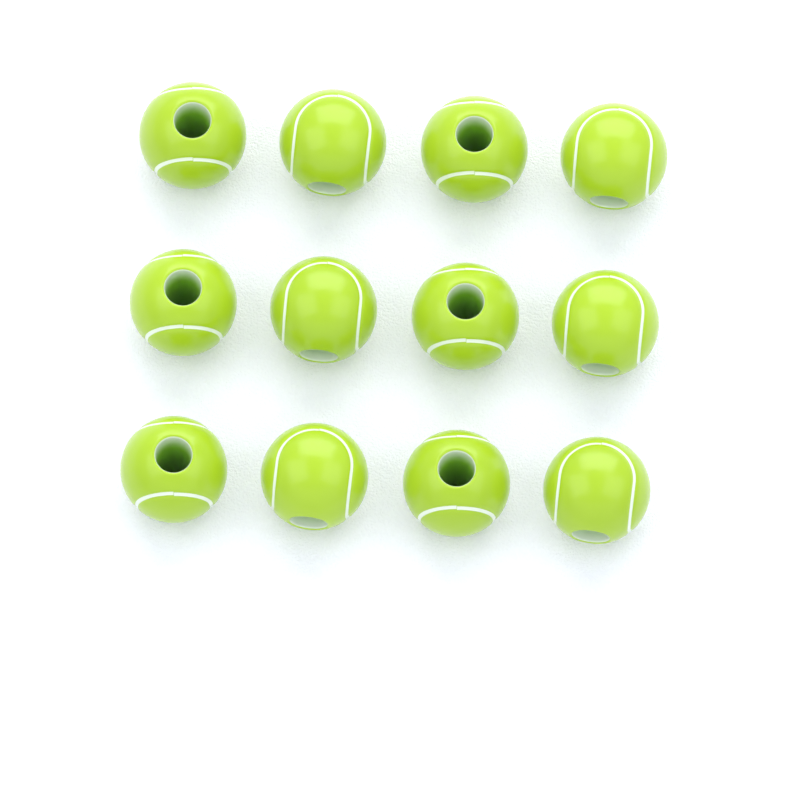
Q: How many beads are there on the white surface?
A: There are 12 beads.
